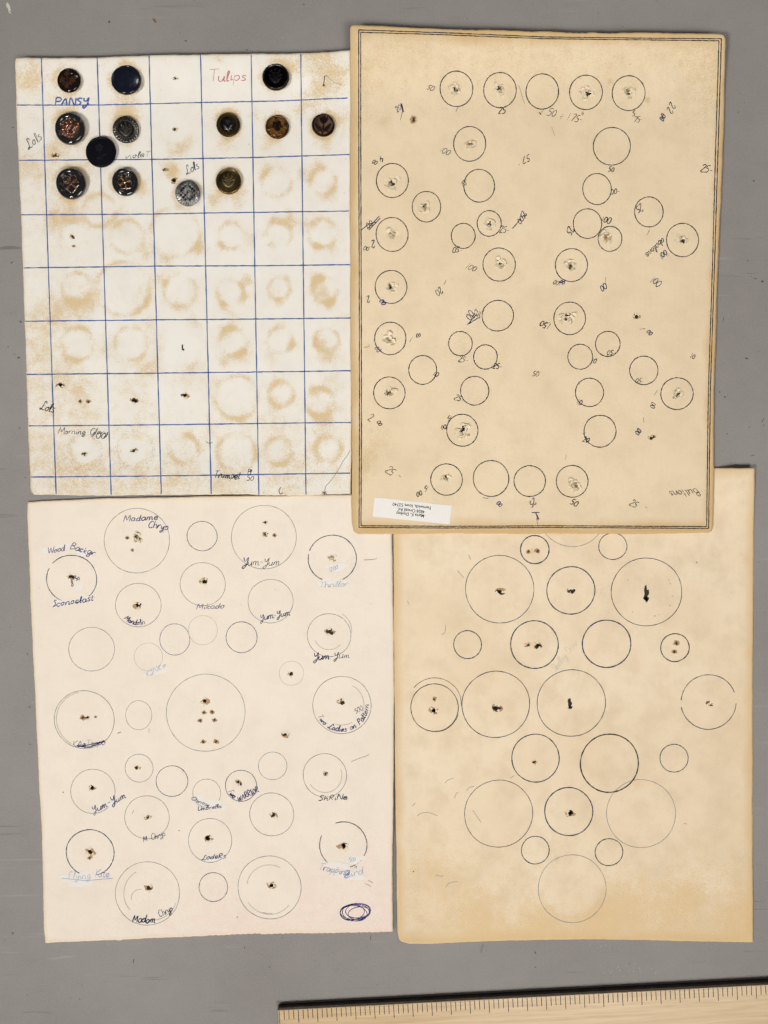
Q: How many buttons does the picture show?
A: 13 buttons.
